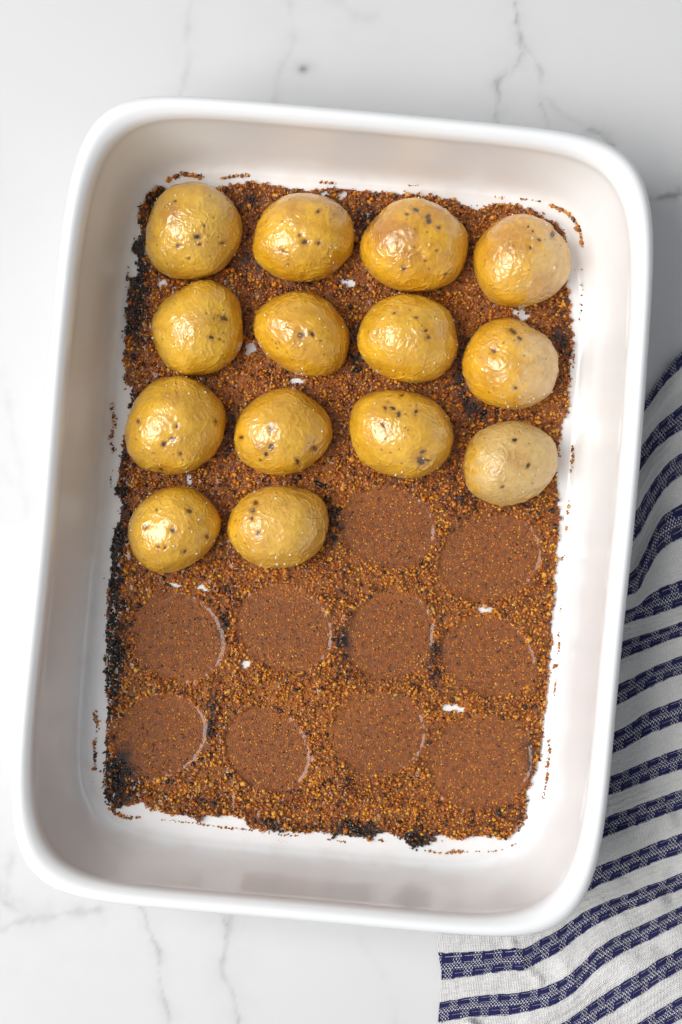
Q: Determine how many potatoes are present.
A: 14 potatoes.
